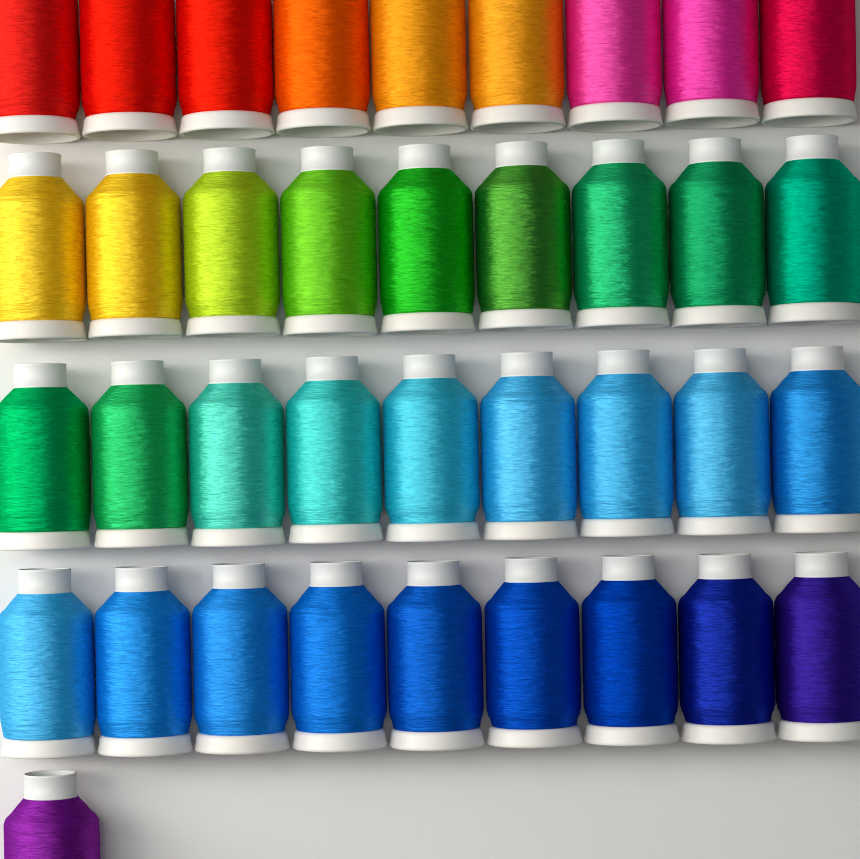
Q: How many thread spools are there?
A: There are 37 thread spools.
